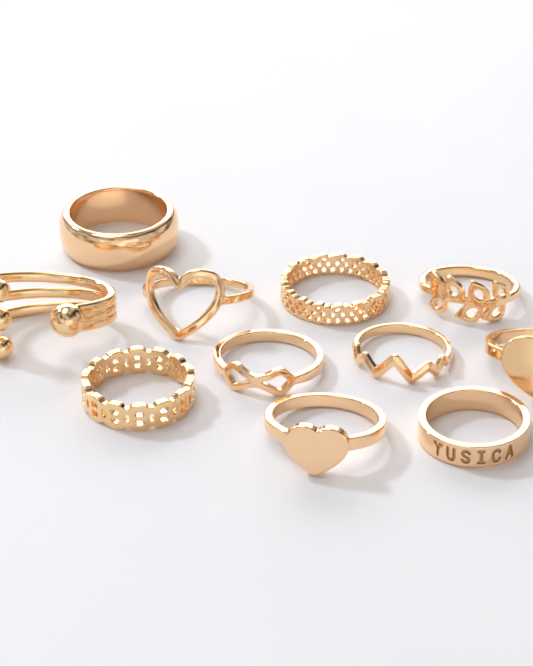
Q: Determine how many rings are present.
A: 11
